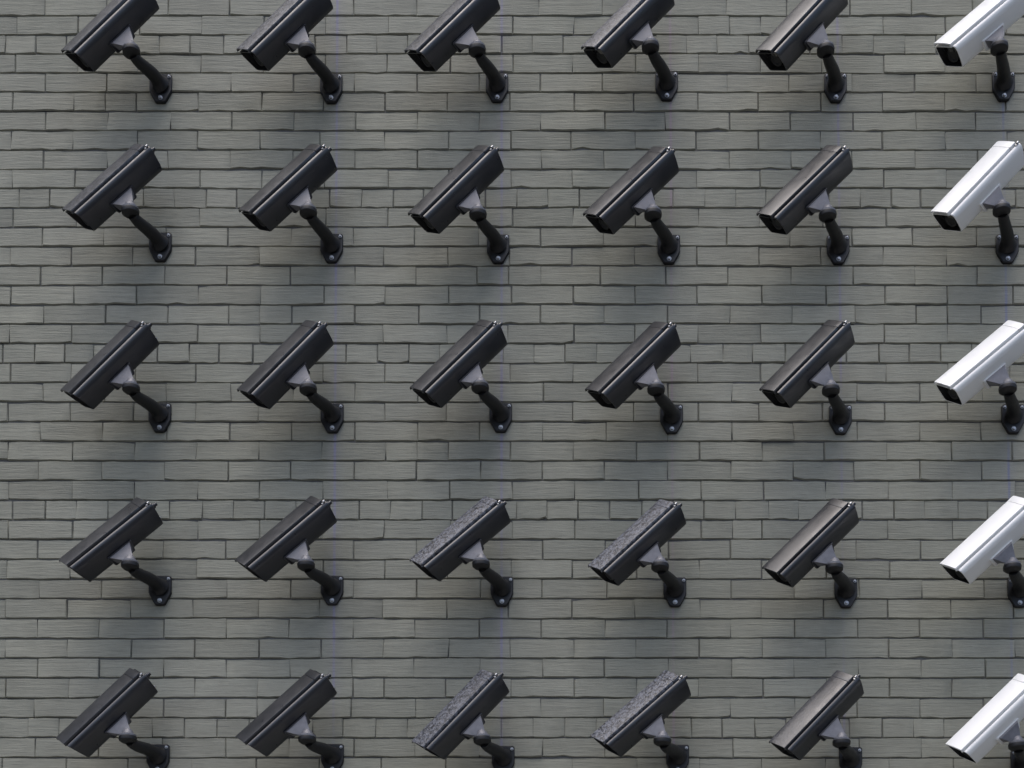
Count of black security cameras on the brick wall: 25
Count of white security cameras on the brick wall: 5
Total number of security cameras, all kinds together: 30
